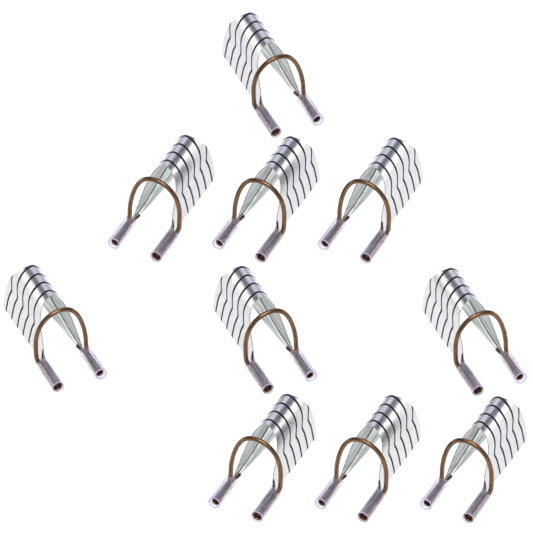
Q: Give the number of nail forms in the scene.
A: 10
